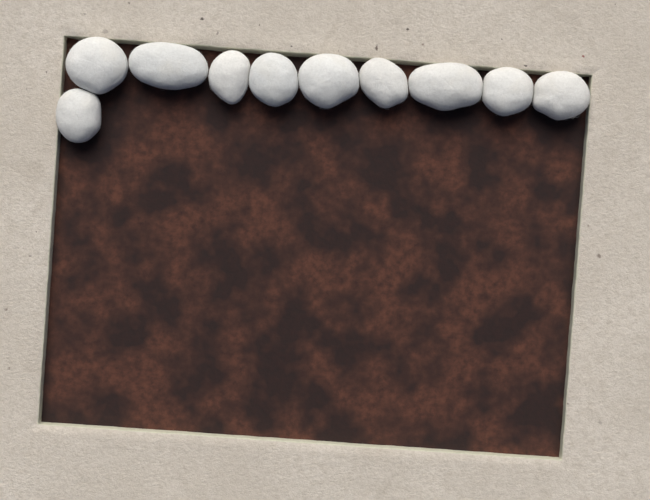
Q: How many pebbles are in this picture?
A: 10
